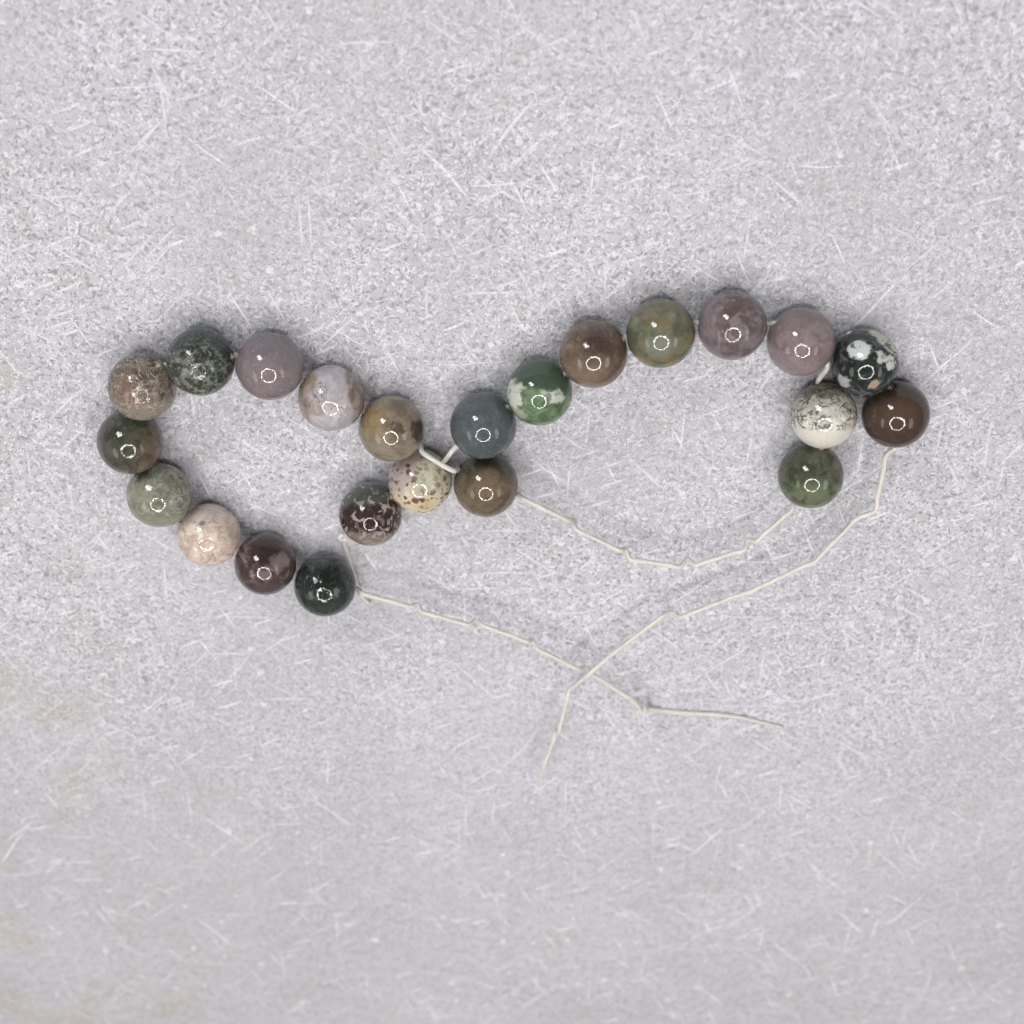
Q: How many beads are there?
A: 23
